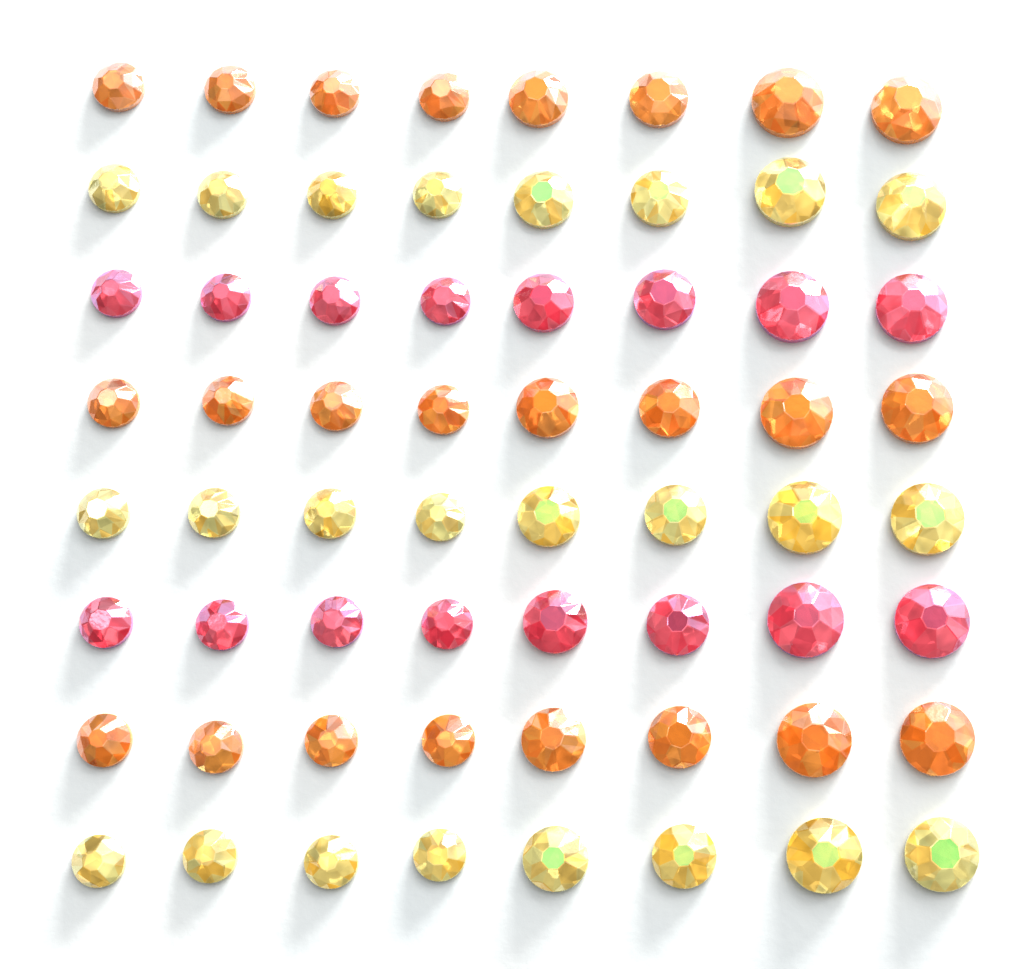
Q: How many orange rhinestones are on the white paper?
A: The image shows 24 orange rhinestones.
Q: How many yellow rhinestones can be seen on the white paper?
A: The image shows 24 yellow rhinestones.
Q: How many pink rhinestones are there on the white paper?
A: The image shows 16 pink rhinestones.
